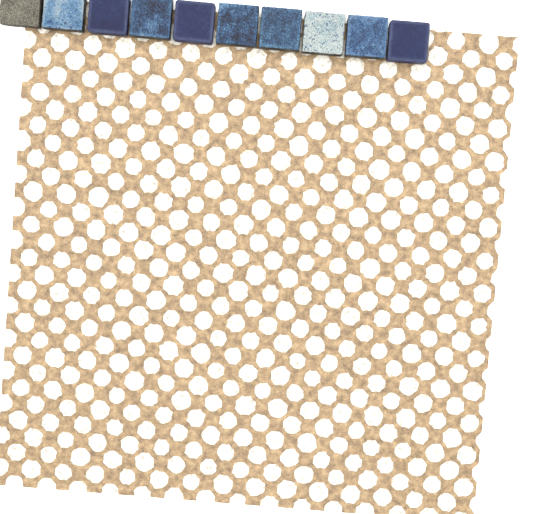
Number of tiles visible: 10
